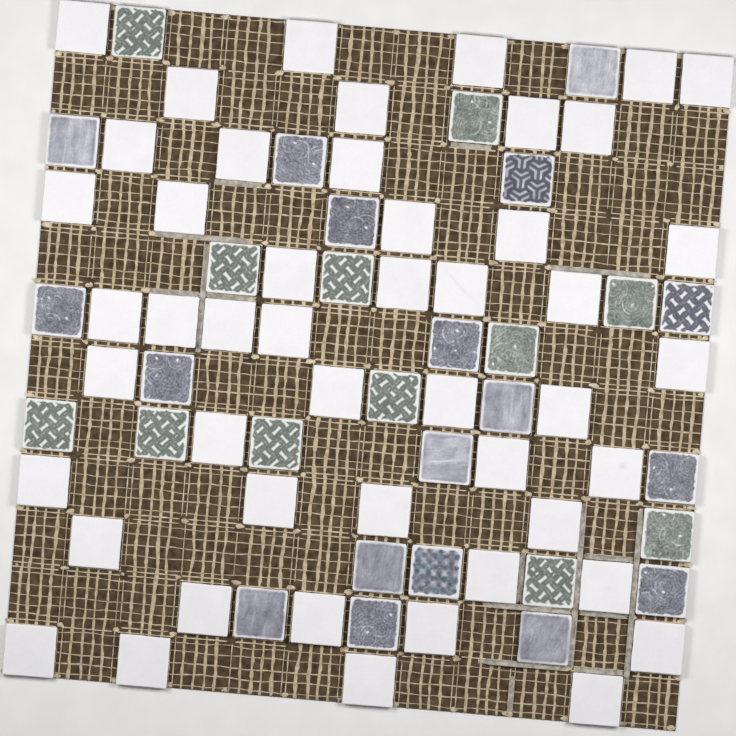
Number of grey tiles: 18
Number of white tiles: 48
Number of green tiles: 12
